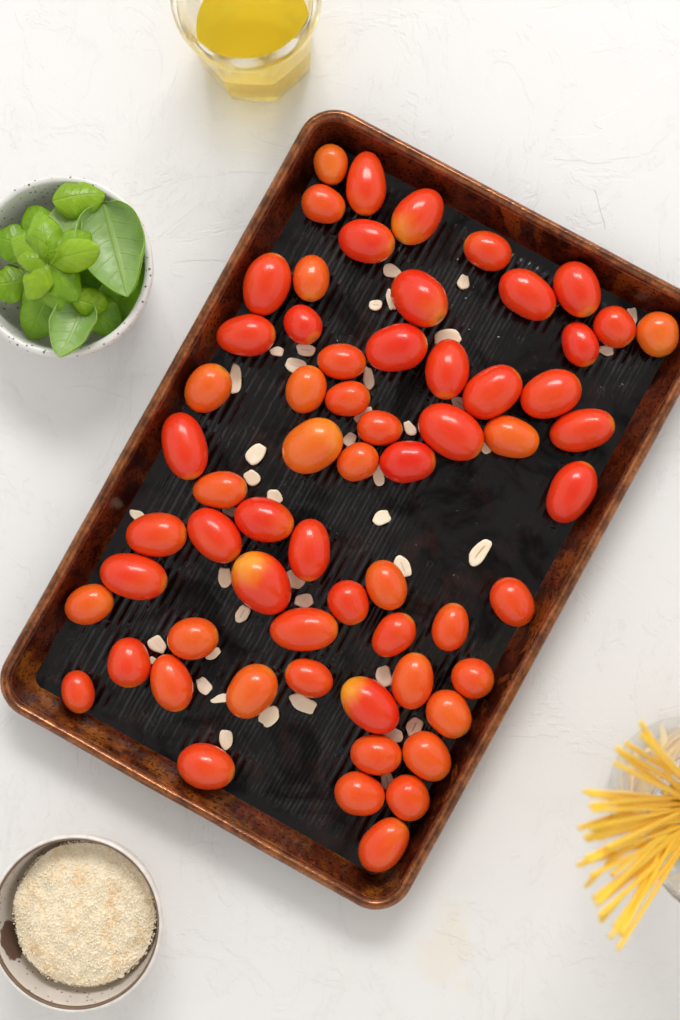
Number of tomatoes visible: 63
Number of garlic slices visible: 42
